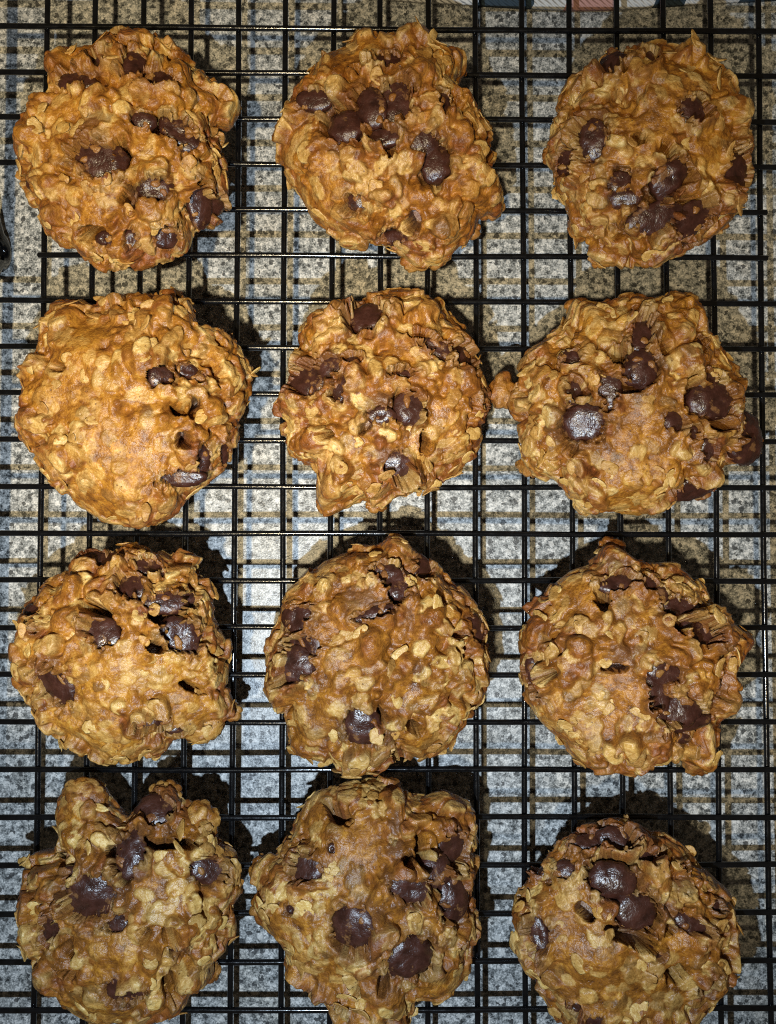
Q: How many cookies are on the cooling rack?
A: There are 12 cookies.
